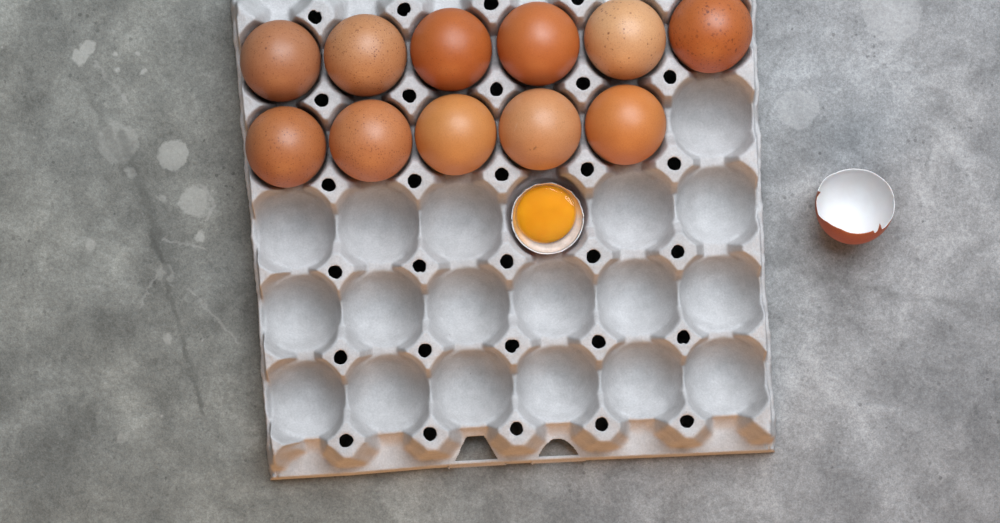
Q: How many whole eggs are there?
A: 11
